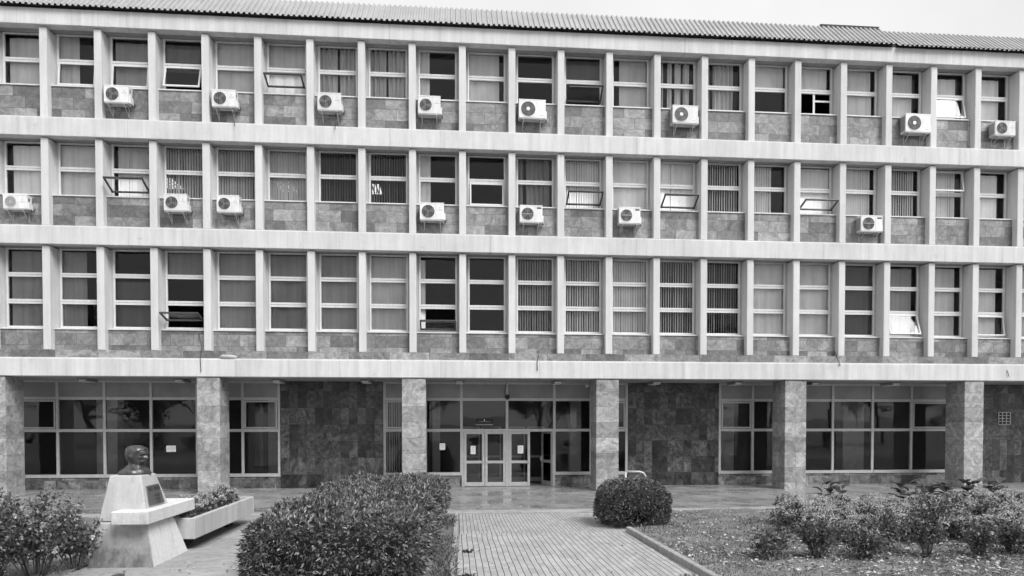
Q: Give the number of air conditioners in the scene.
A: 15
